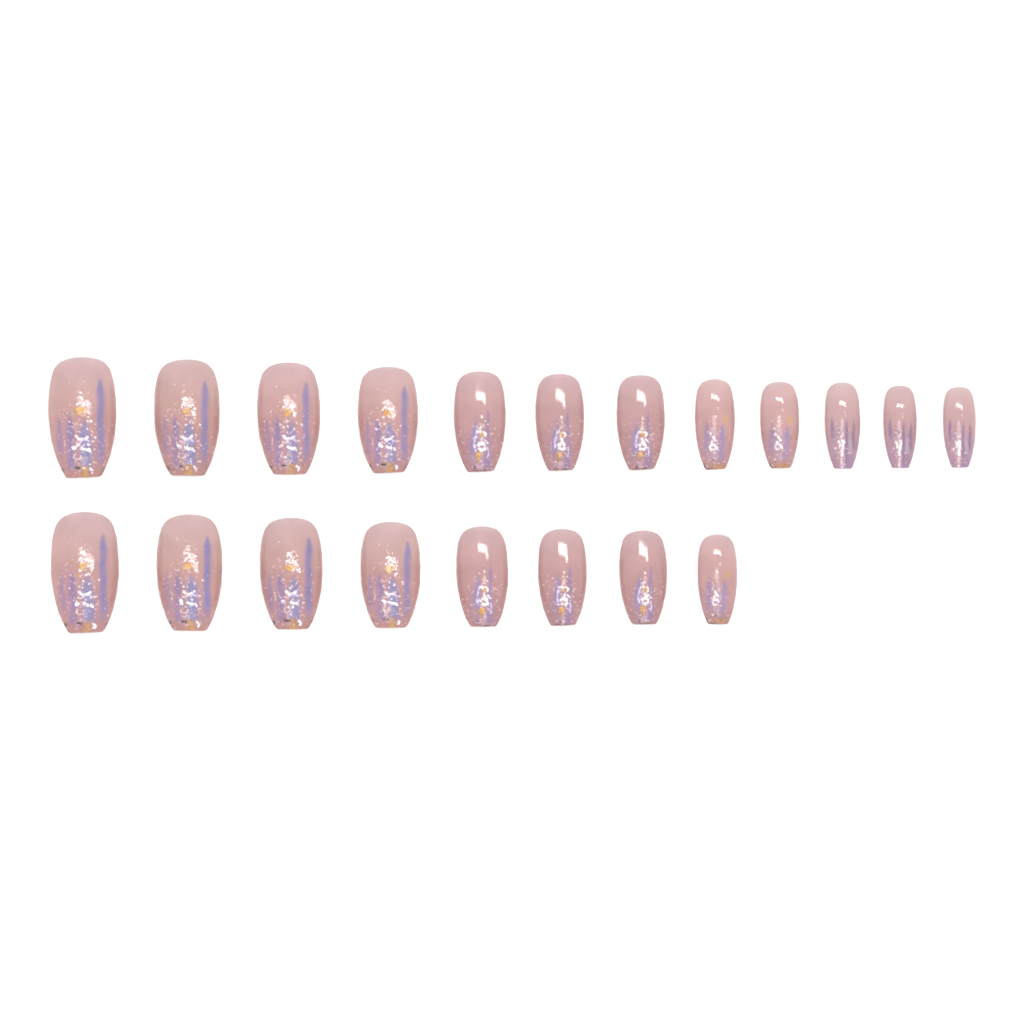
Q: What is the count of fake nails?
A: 20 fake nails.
